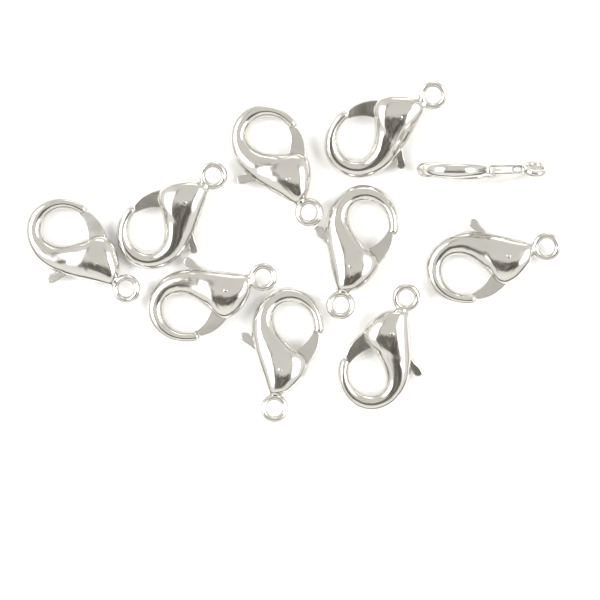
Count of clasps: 10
